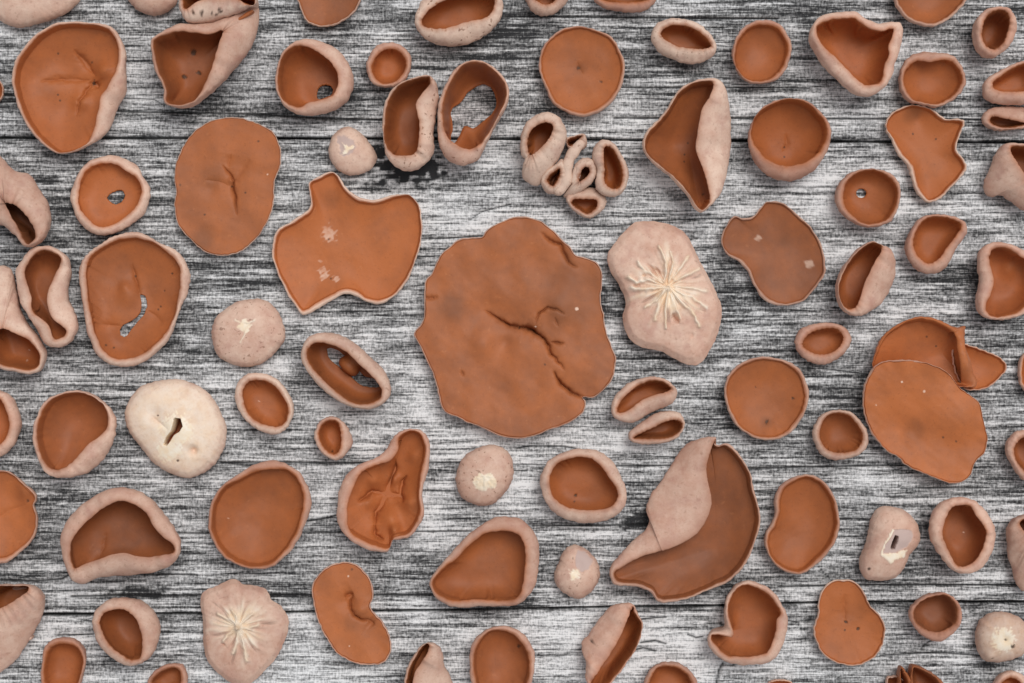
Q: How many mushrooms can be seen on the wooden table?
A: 87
